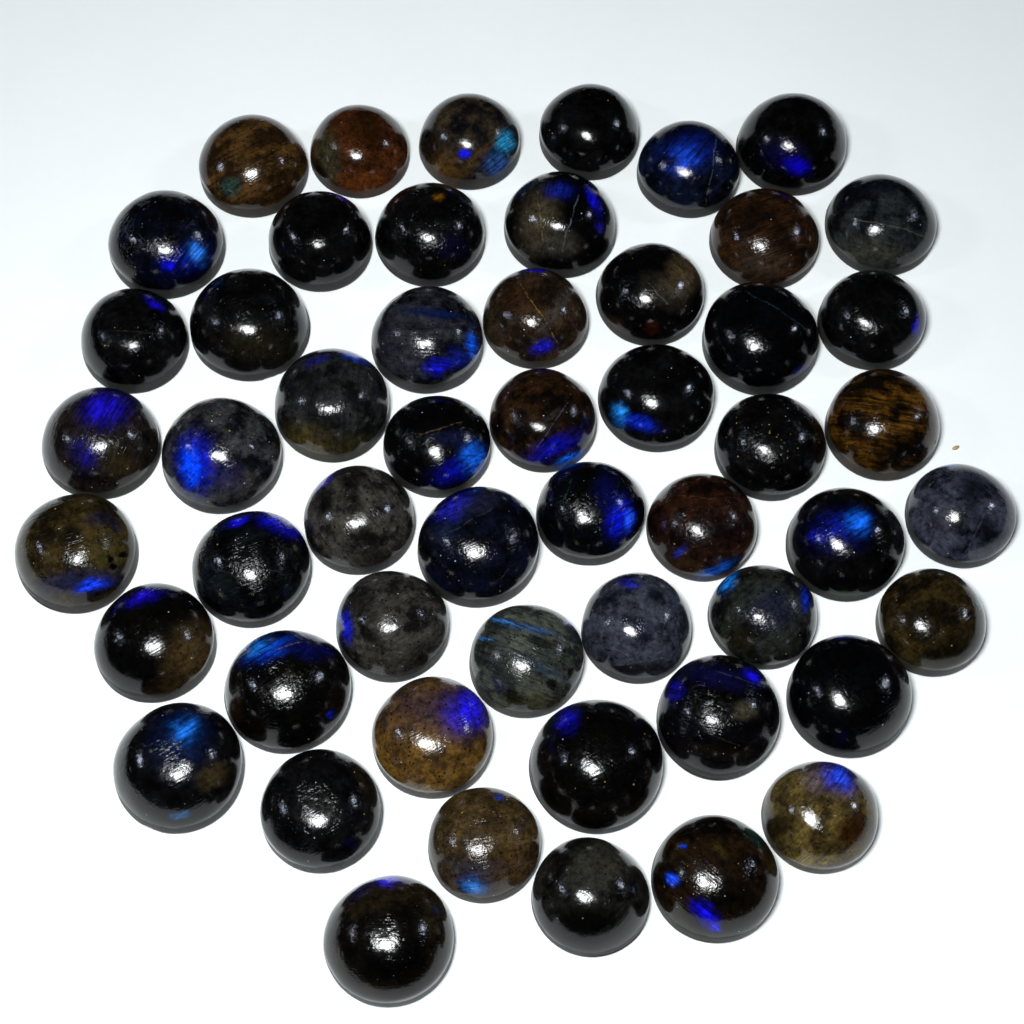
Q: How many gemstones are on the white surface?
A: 53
